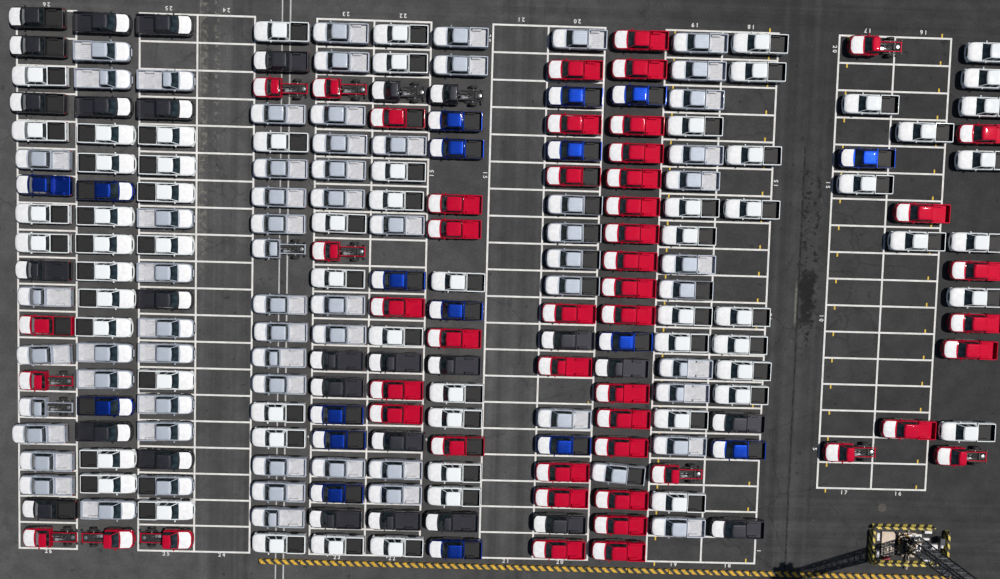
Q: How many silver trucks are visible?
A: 65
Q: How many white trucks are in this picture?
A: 64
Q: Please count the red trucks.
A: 50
